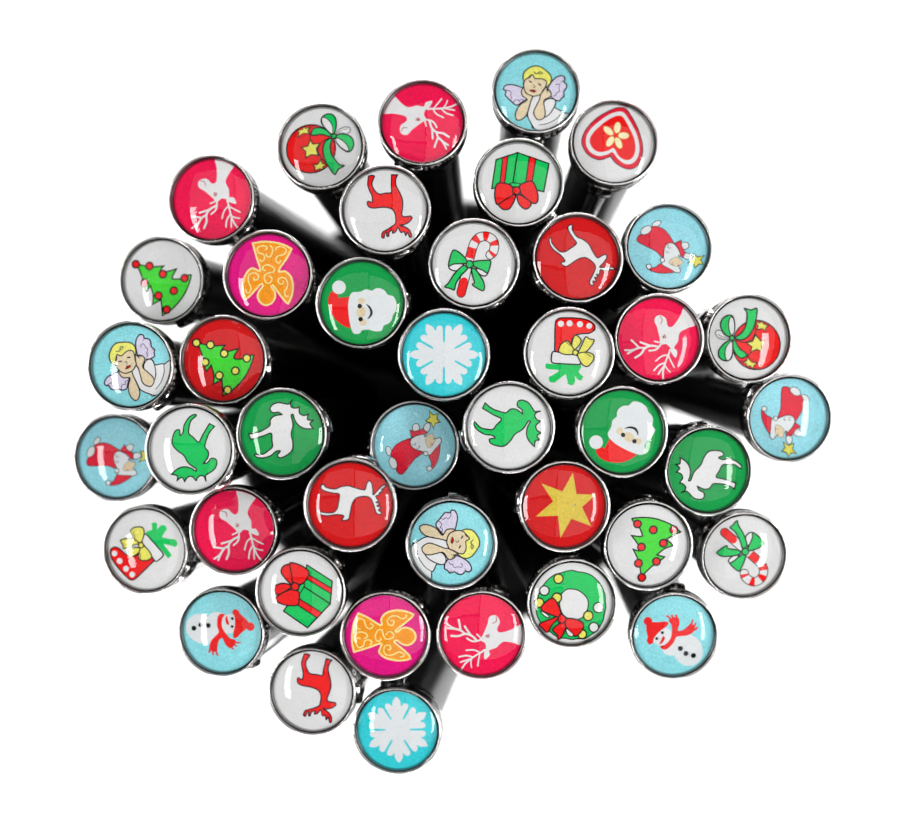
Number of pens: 42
